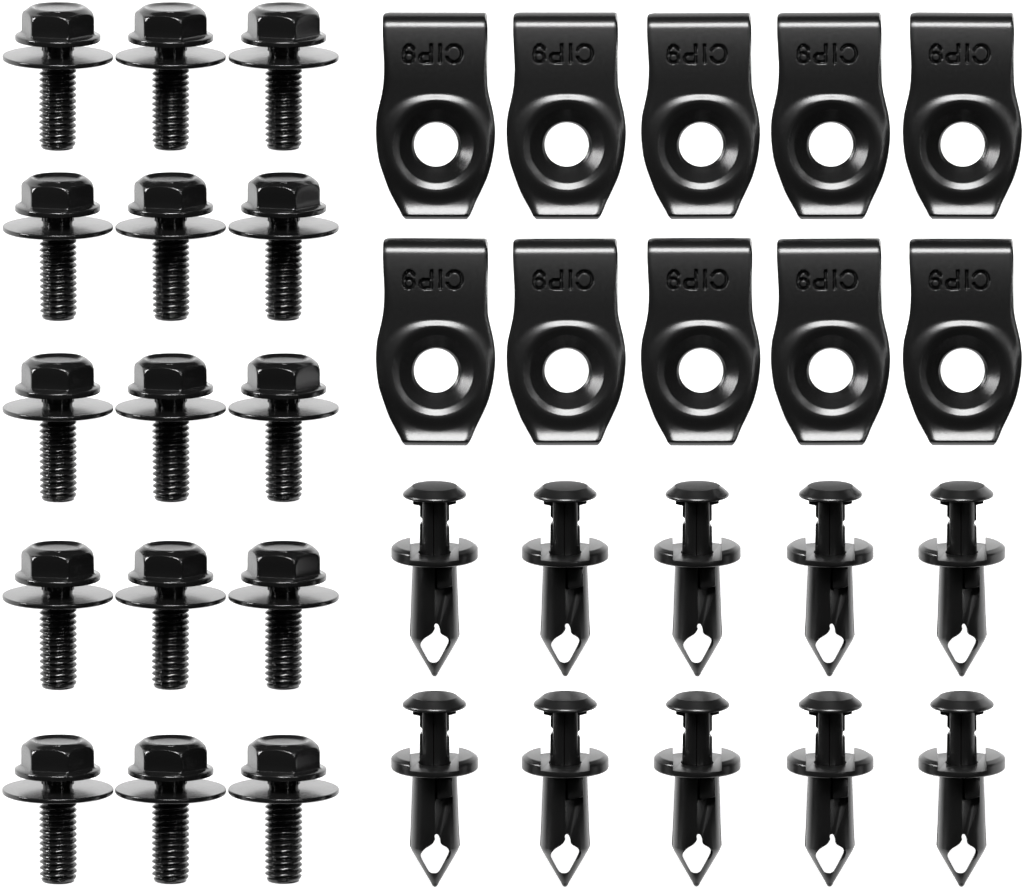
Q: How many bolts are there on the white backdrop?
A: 15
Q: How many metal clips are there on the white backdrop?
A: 10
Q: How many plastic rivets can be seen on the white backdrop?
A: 10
